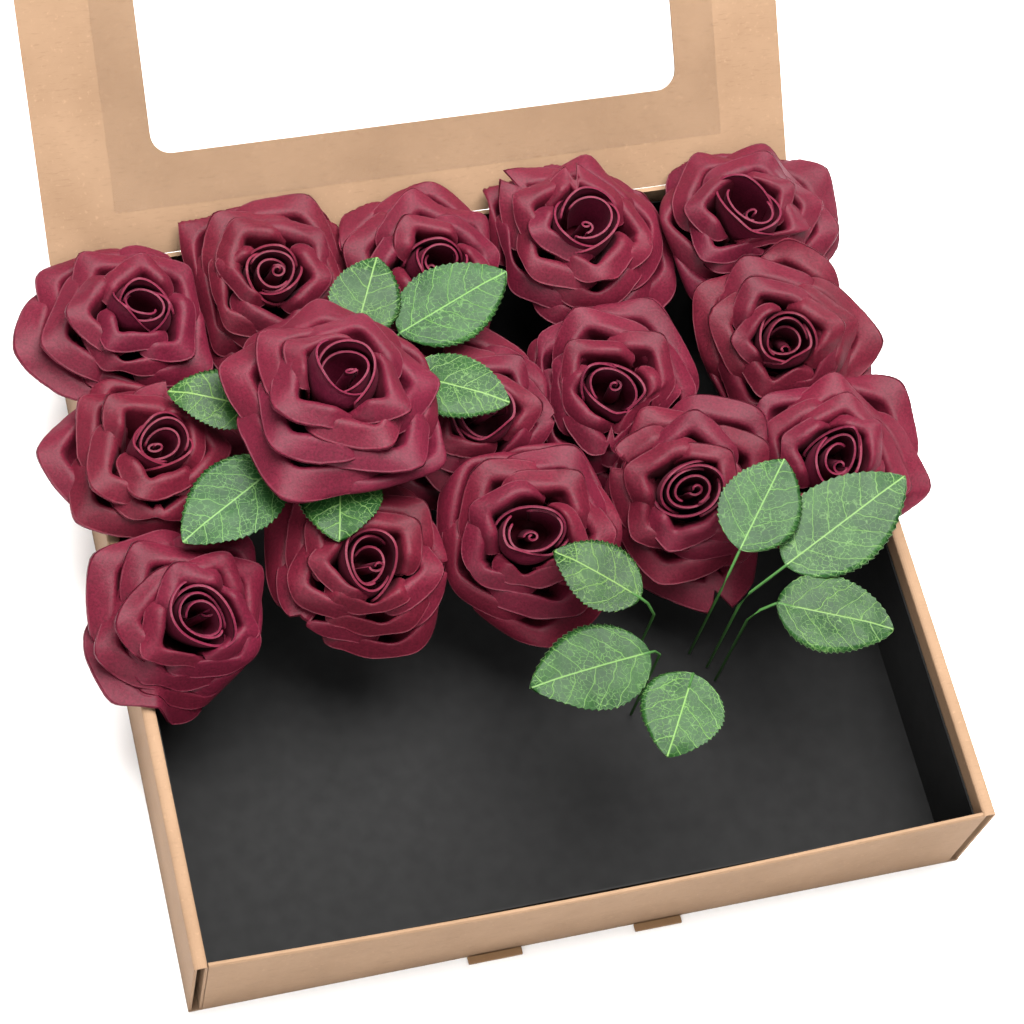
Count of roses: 15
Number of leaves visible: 12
